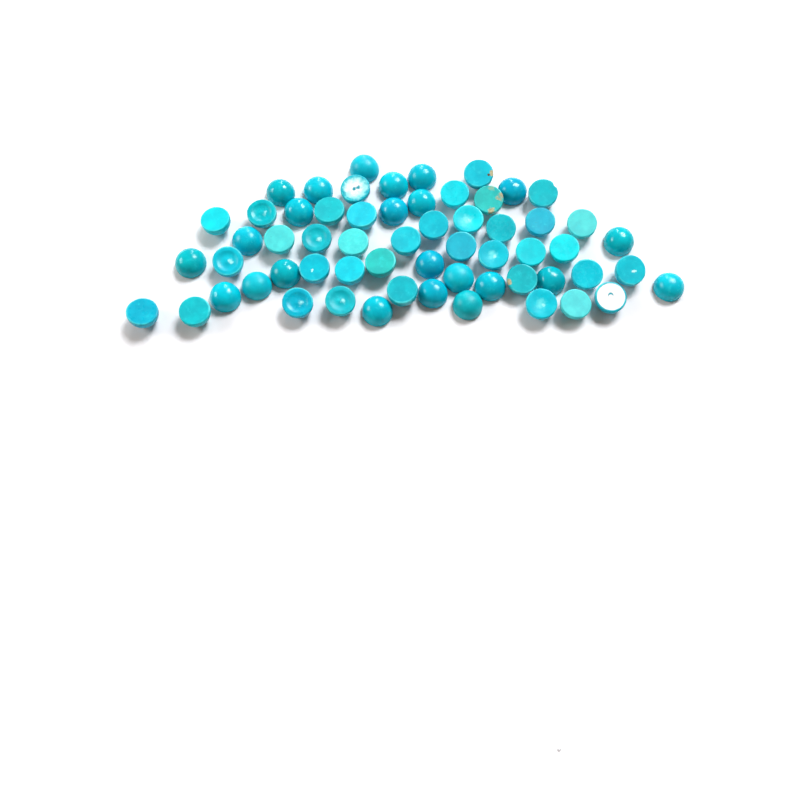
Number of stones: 60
